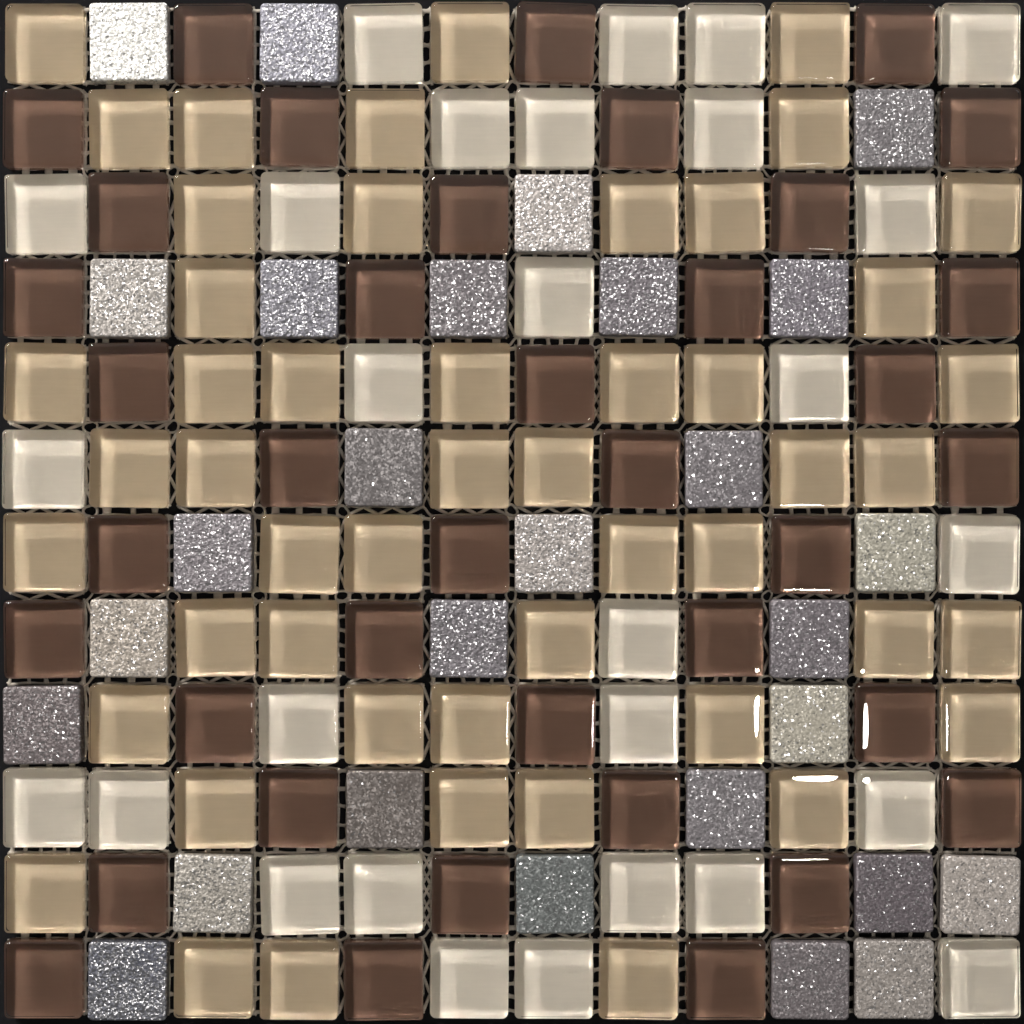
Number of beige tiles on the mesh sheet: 50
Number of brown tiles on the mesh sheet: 38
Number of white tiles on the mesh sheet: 28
